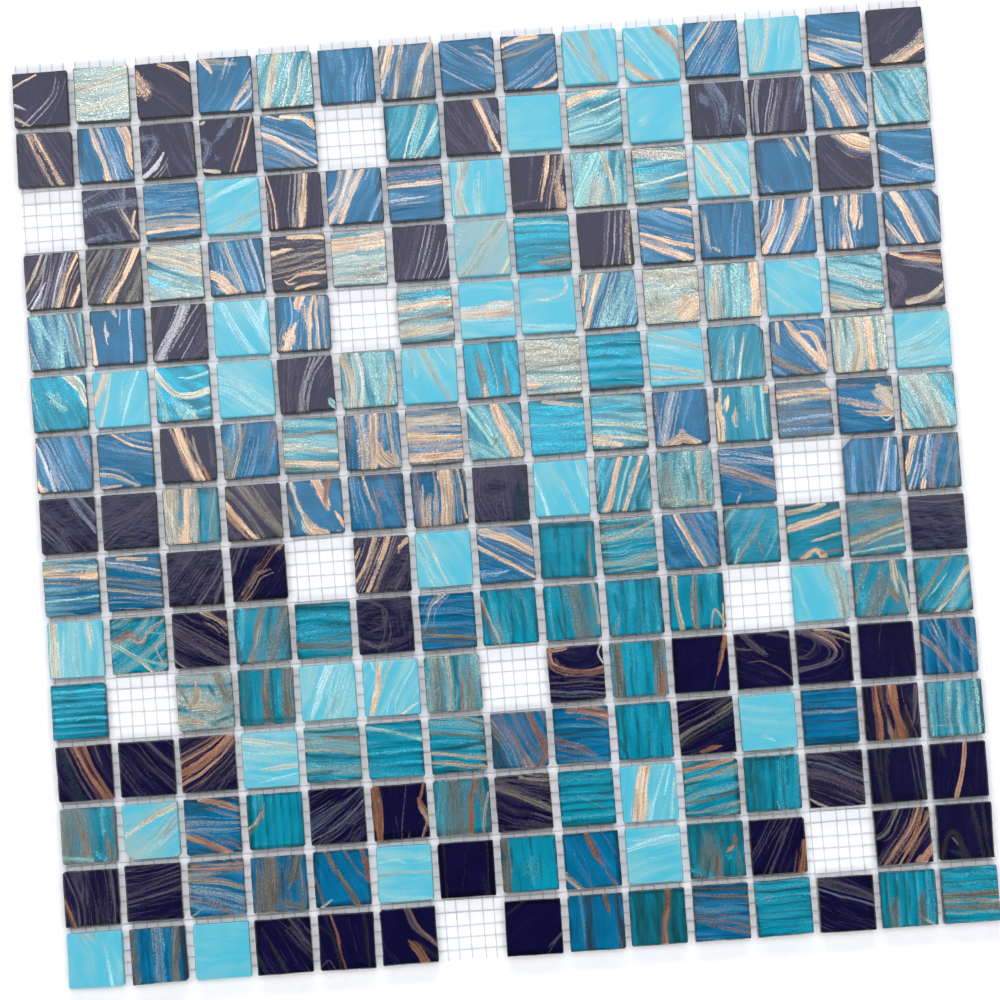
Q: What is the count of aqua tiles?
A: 32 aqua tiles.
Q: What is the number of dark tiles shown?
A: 59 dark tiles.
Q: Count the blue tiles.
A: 57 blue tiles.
